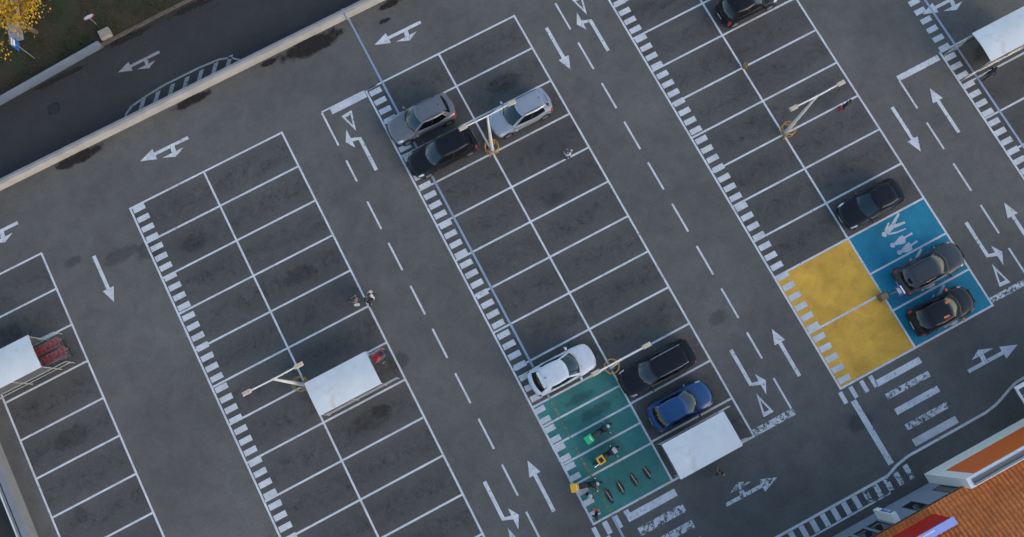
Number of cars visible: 10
